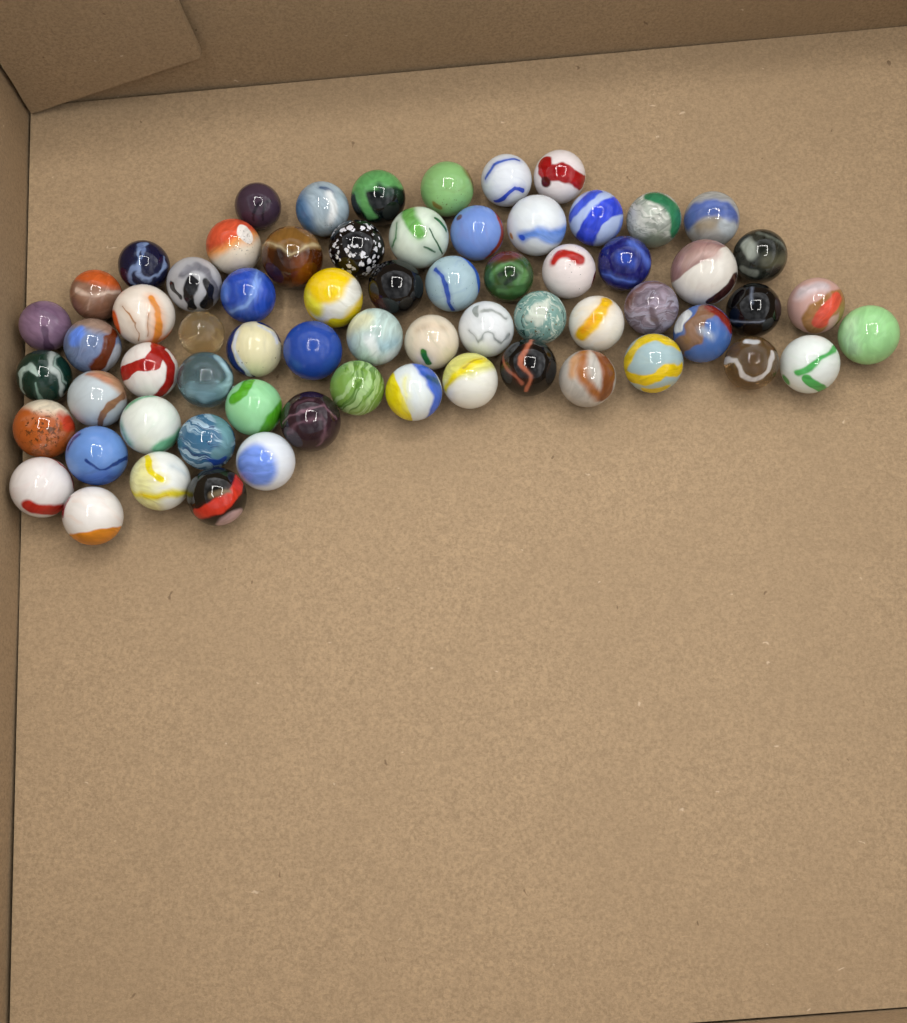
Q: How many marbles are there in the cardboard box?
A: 66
